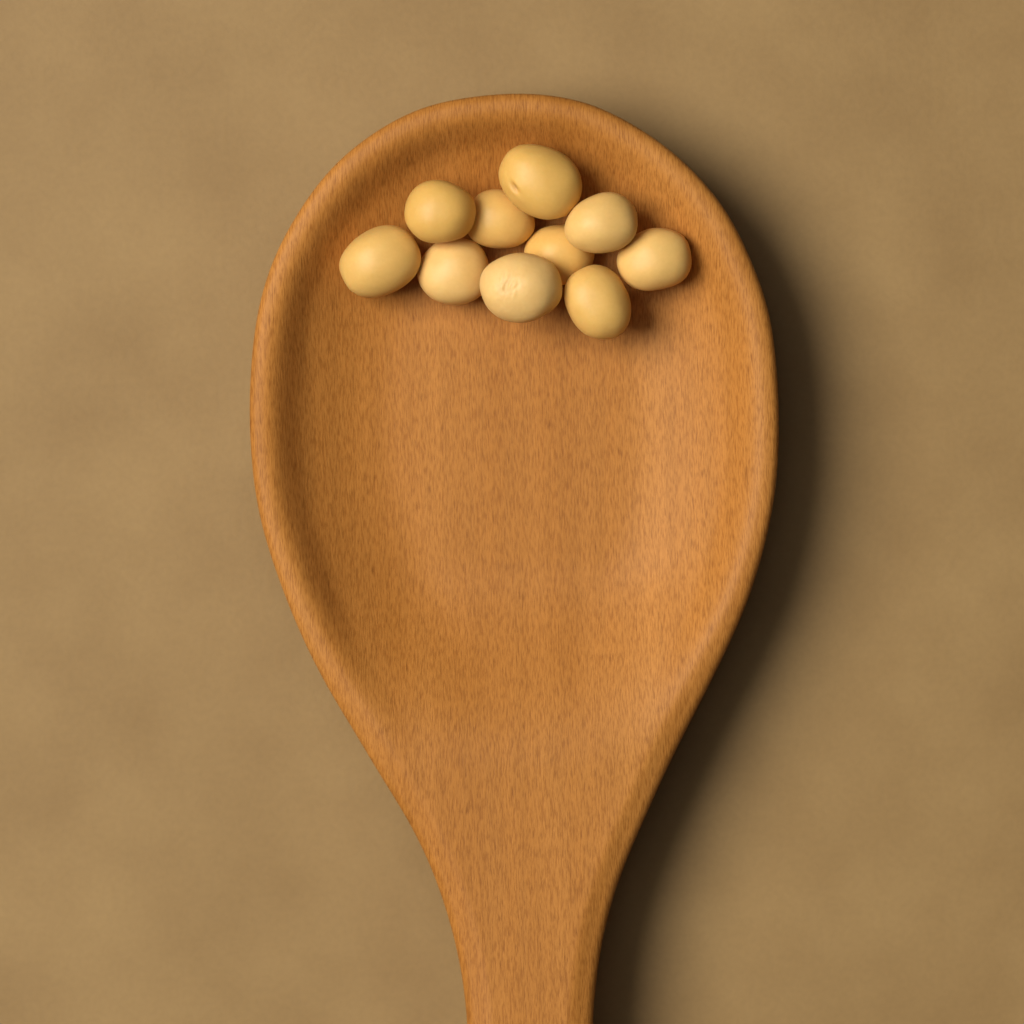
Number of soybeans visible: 10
